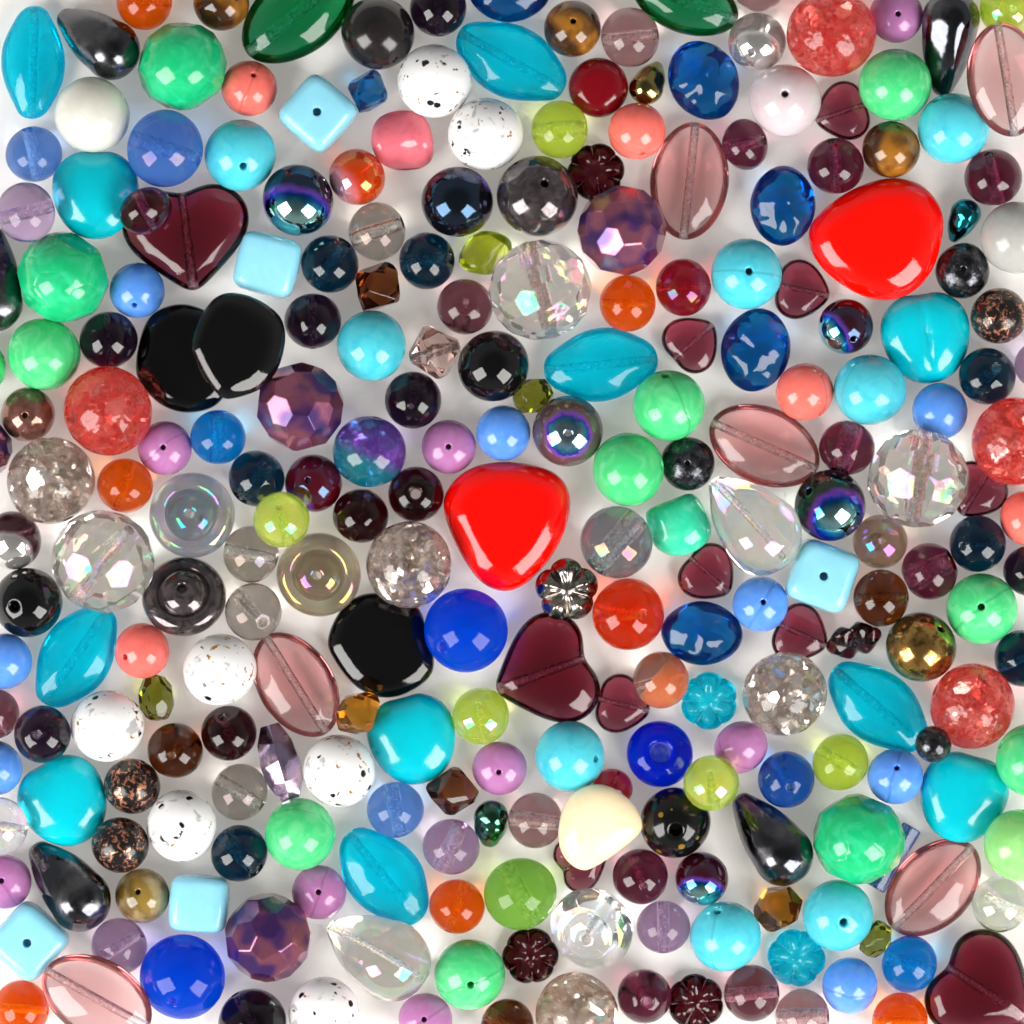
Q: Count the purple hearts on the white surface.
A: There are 11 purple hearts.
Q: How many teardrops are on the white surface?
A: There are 10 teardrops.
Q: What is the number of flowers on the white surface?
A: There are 7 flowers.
